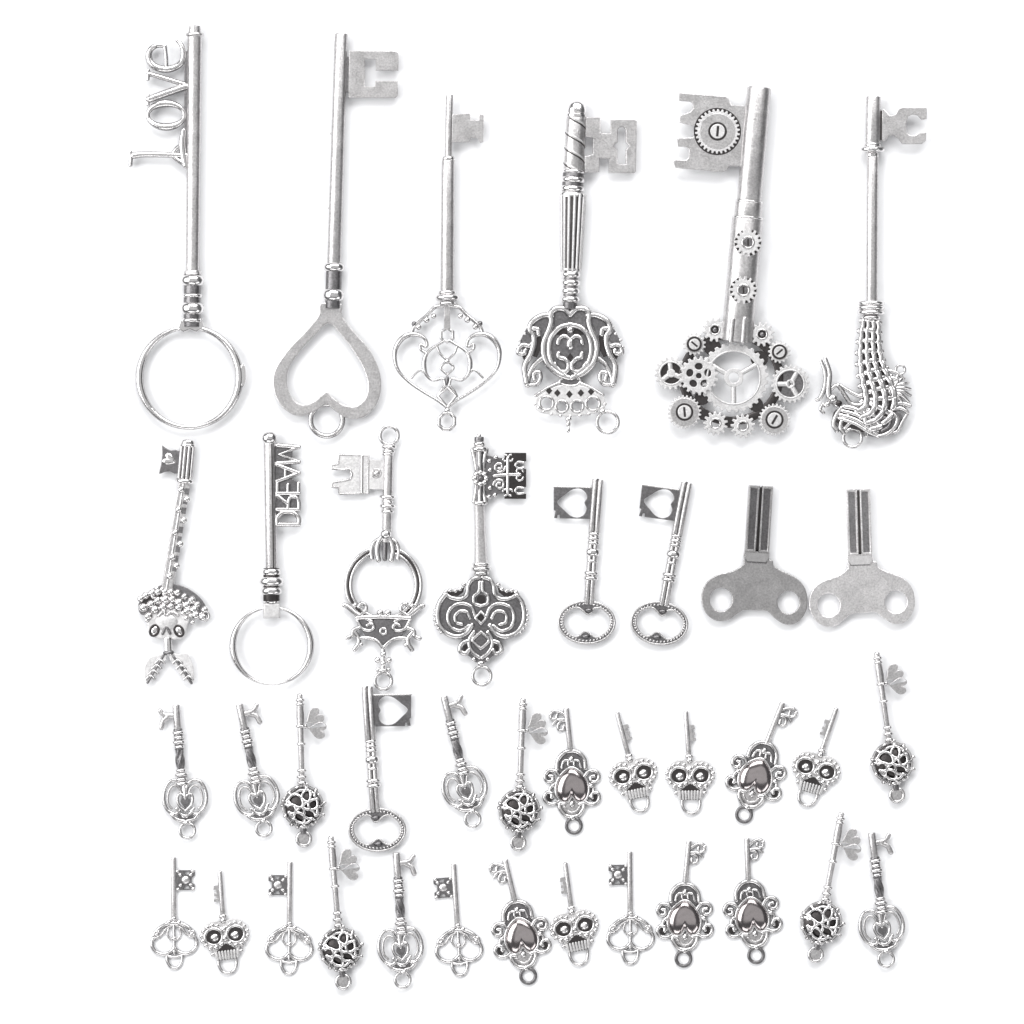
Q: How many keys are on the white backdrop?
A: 39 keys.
